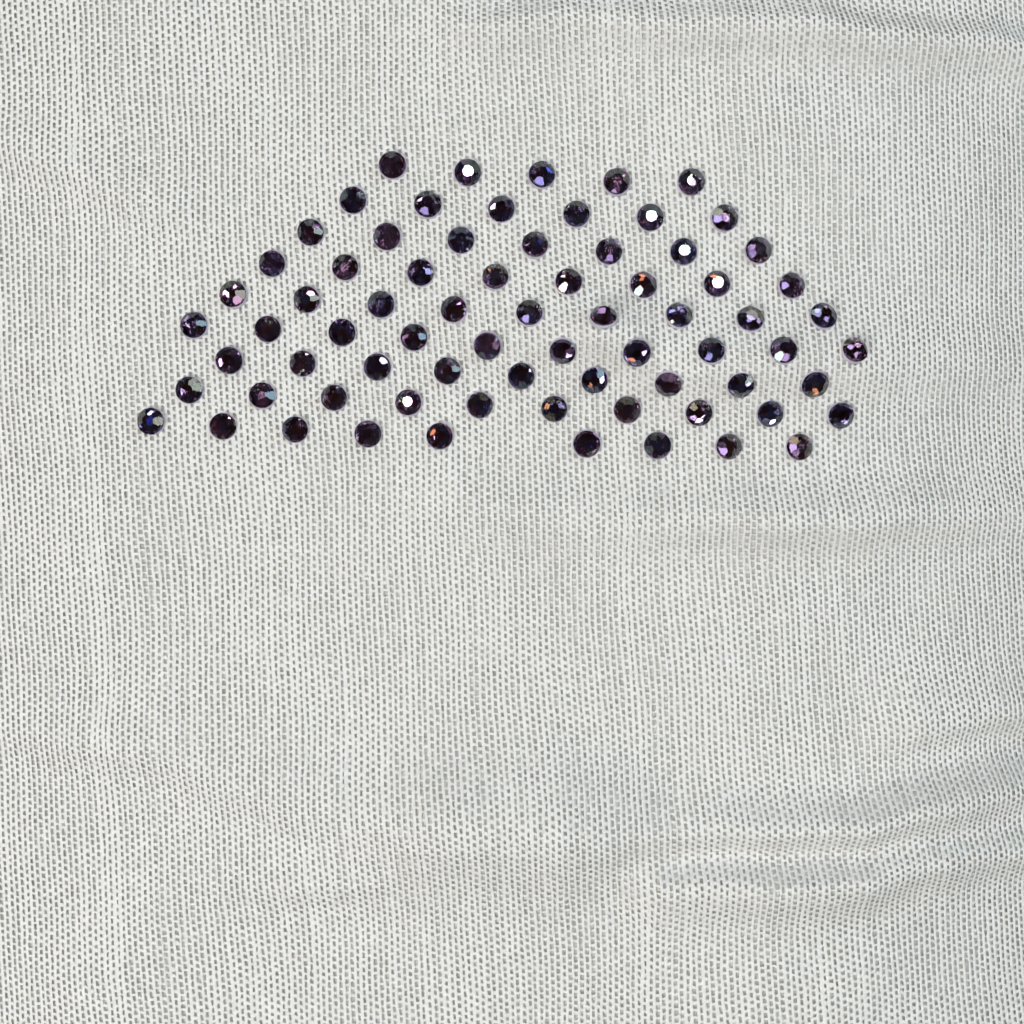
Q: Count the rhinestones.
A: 73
